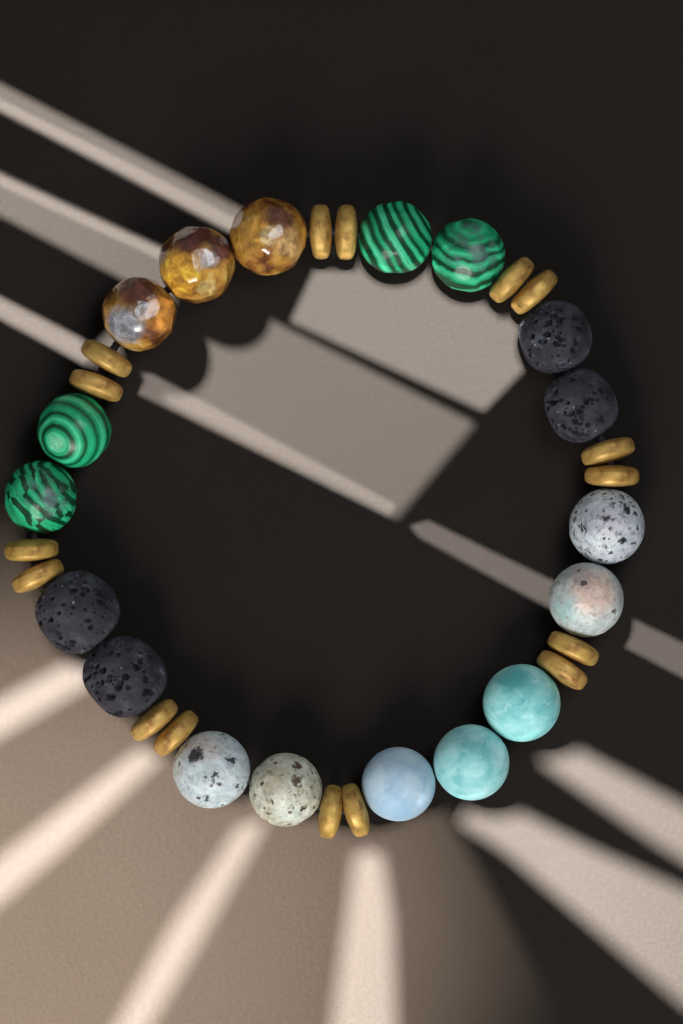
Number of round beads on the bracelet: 18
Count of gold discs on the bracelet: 16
